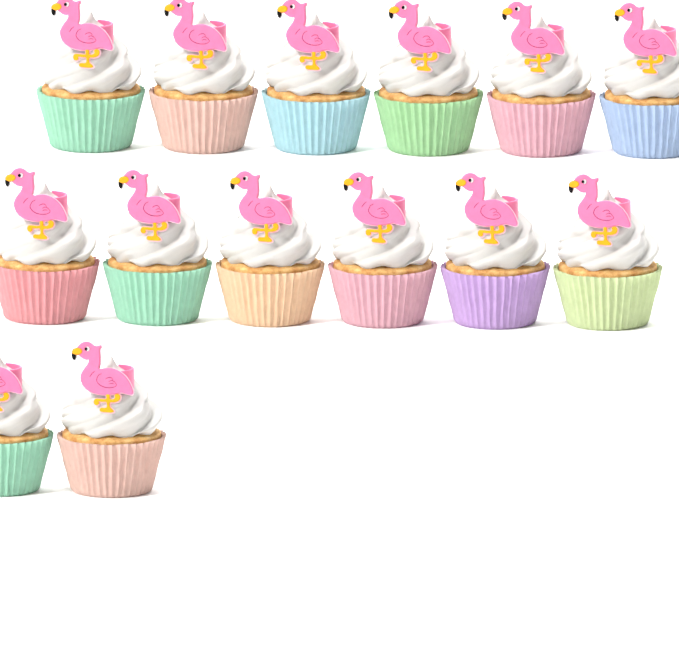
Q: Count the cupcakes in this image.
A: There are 14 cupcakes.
